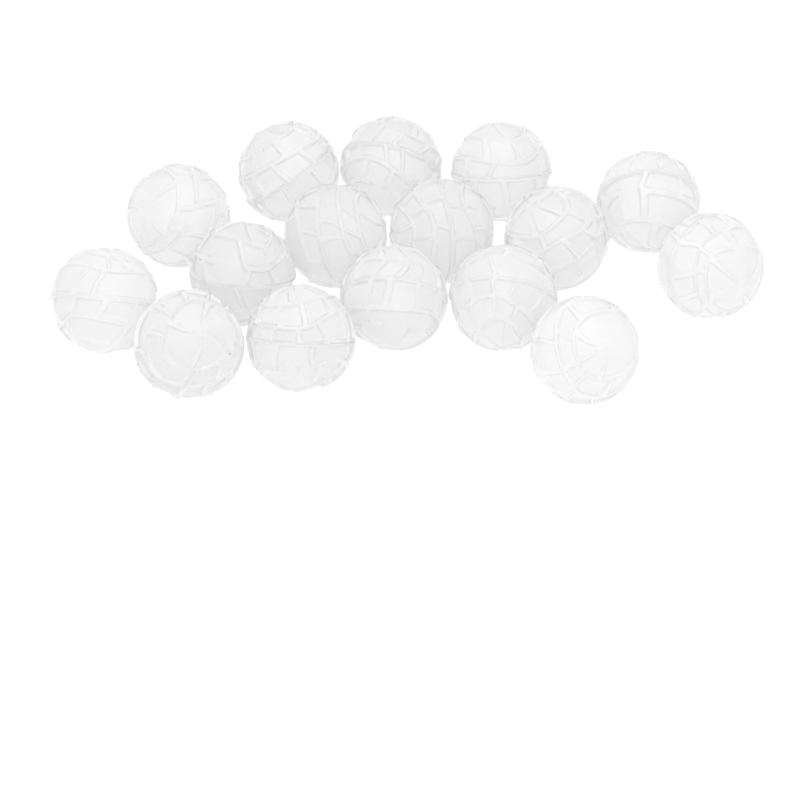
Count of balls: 16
